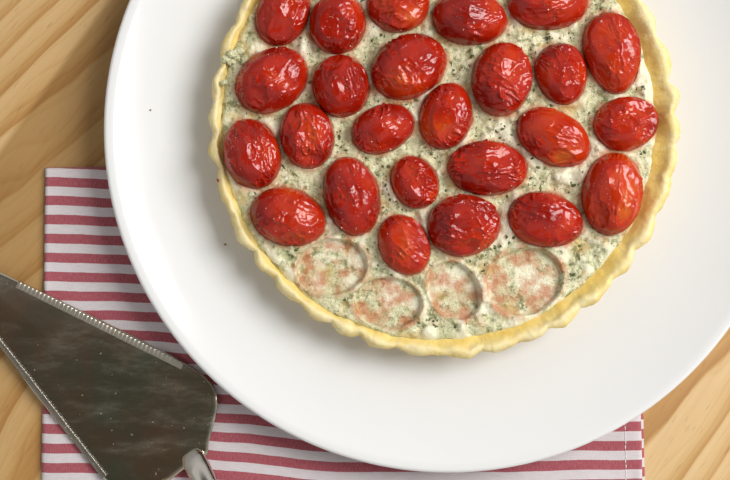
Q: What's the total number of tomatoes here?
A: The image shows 25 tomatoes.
